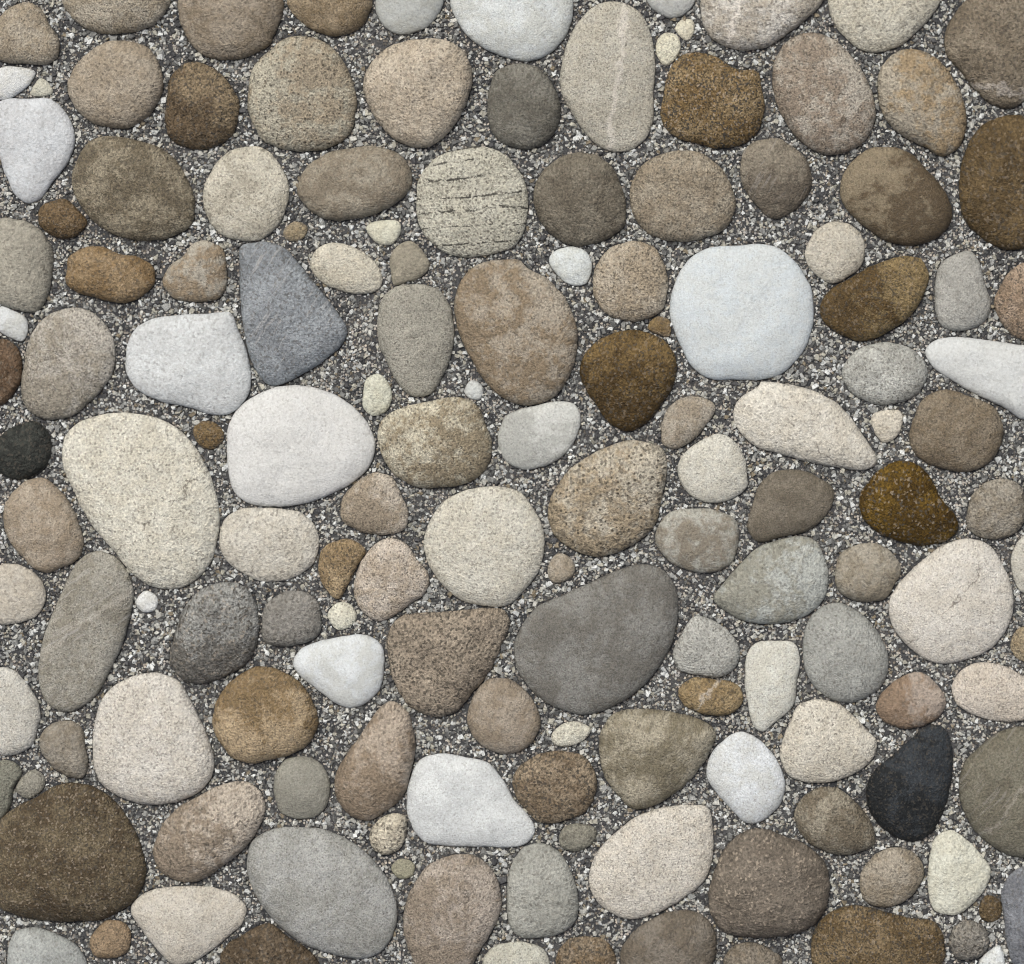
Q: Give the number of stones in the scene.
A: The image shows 147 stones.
